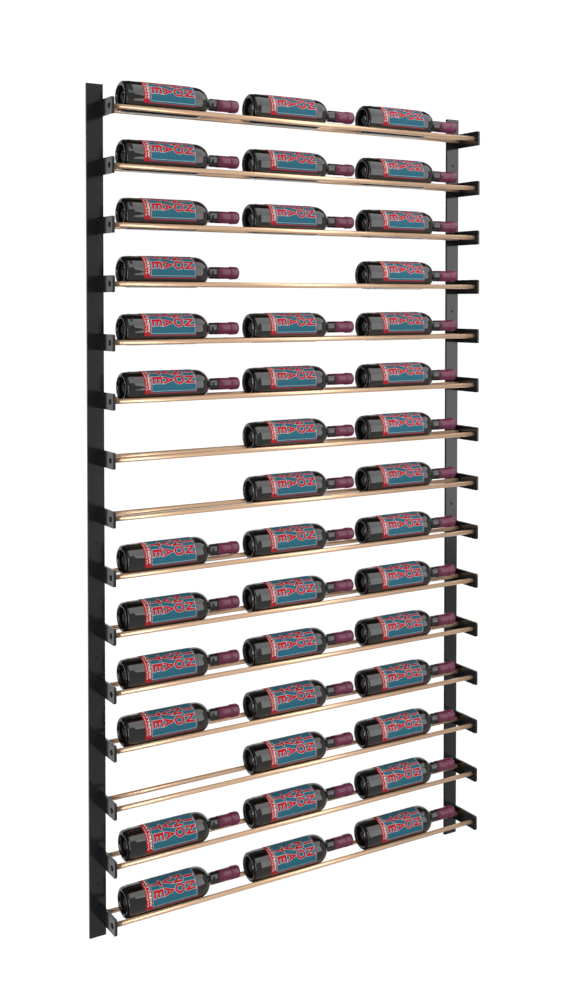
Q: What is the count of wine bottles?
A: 41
